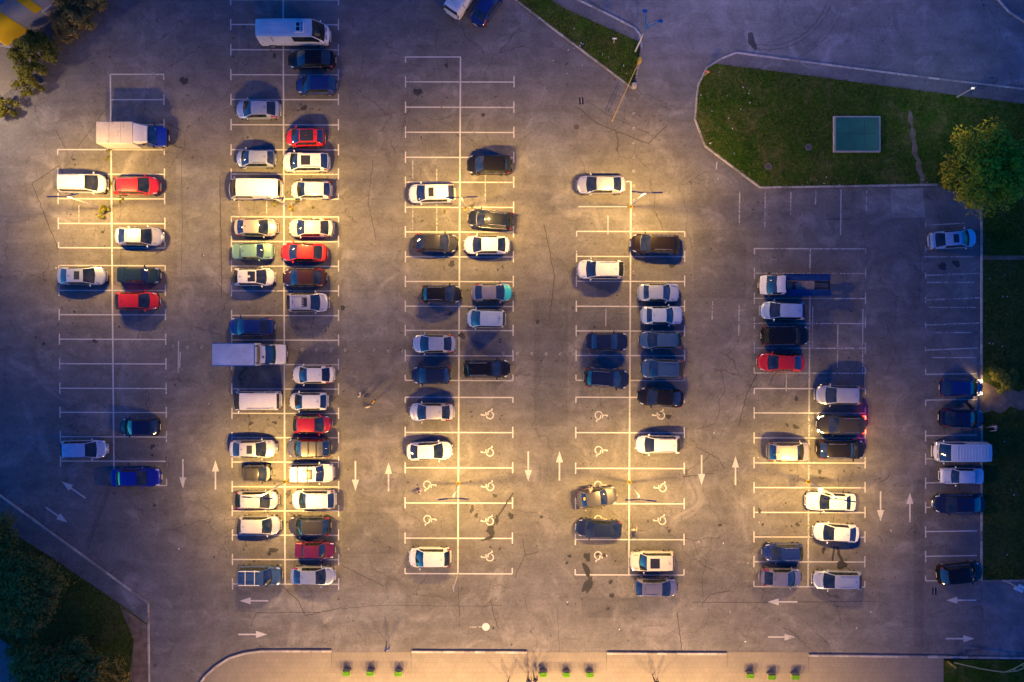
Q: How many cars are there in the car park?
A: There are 86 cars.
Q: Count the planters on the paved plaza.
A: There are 9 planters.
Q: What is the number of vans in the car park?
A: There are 5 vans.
